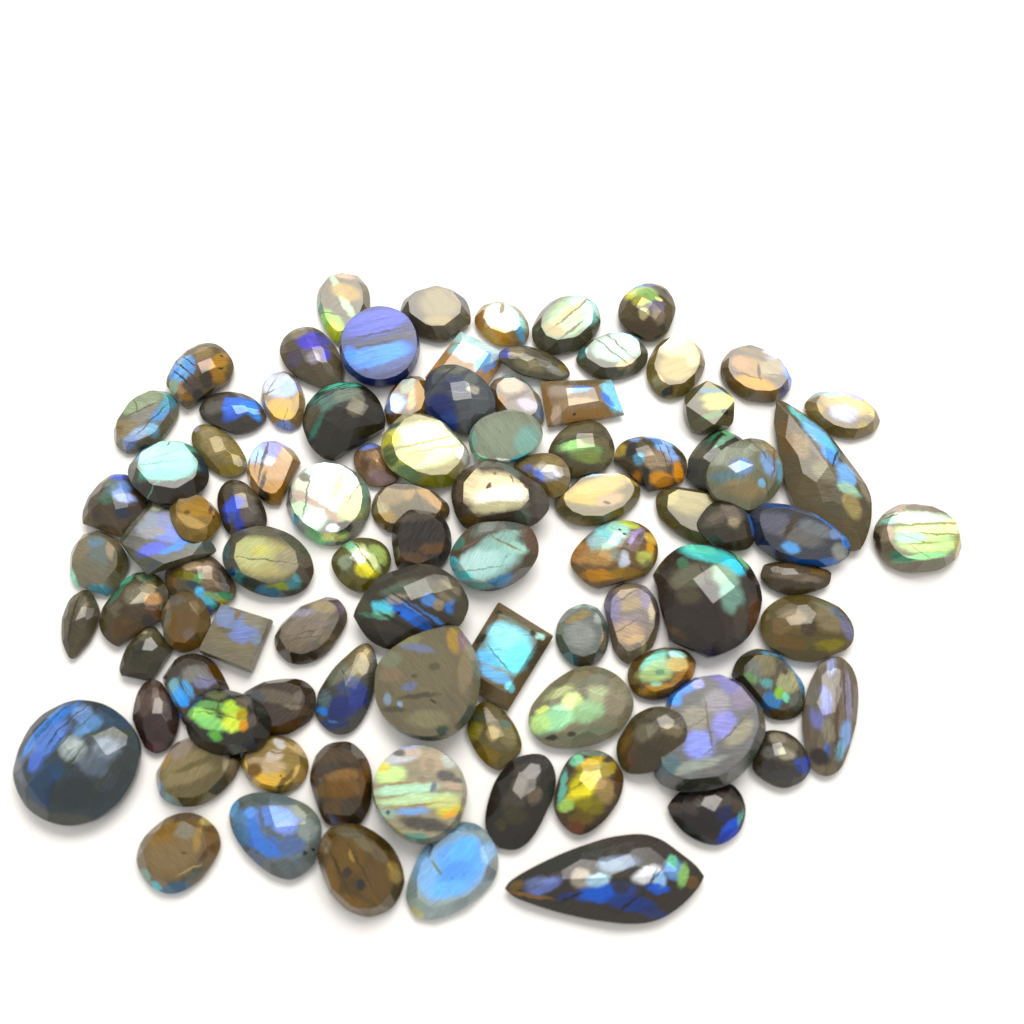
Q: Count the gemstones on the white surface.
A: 94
